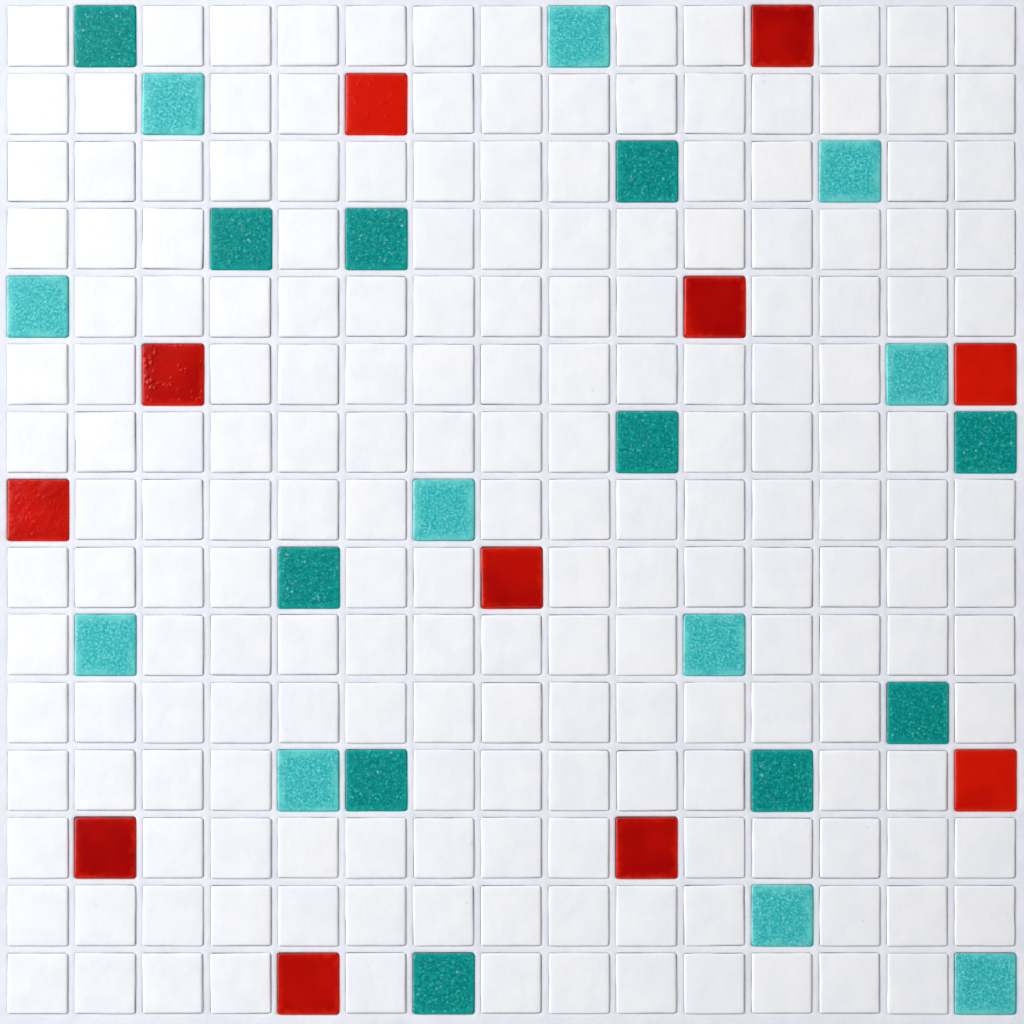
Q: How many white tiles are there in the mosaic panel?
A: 192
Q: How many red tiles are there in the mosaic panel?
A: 11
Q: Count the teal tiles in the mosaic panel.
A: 11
